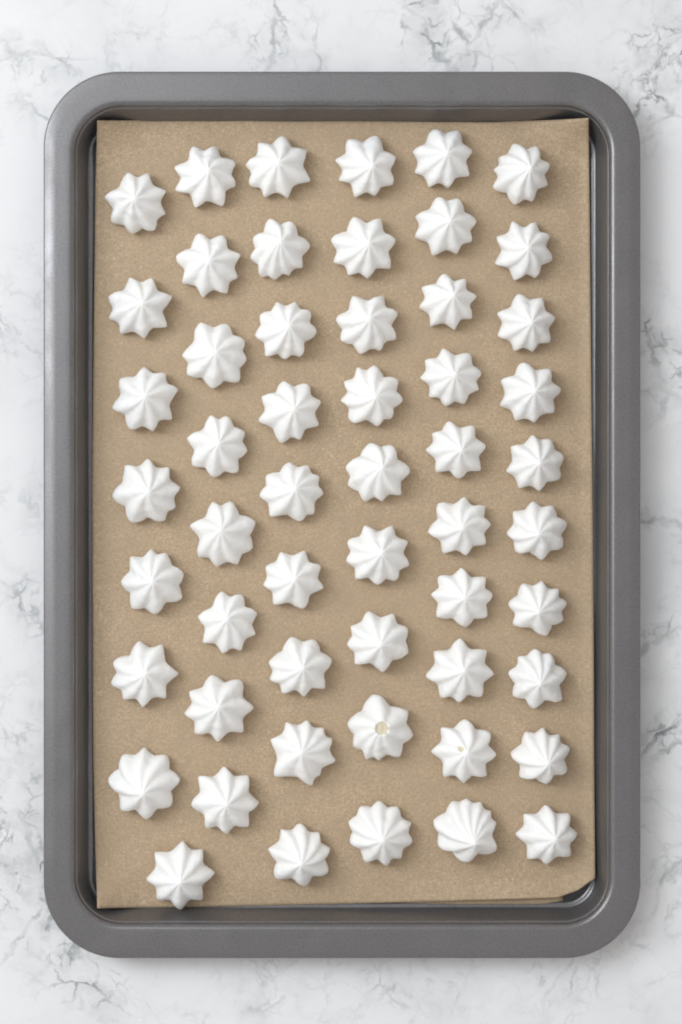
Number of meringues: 54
